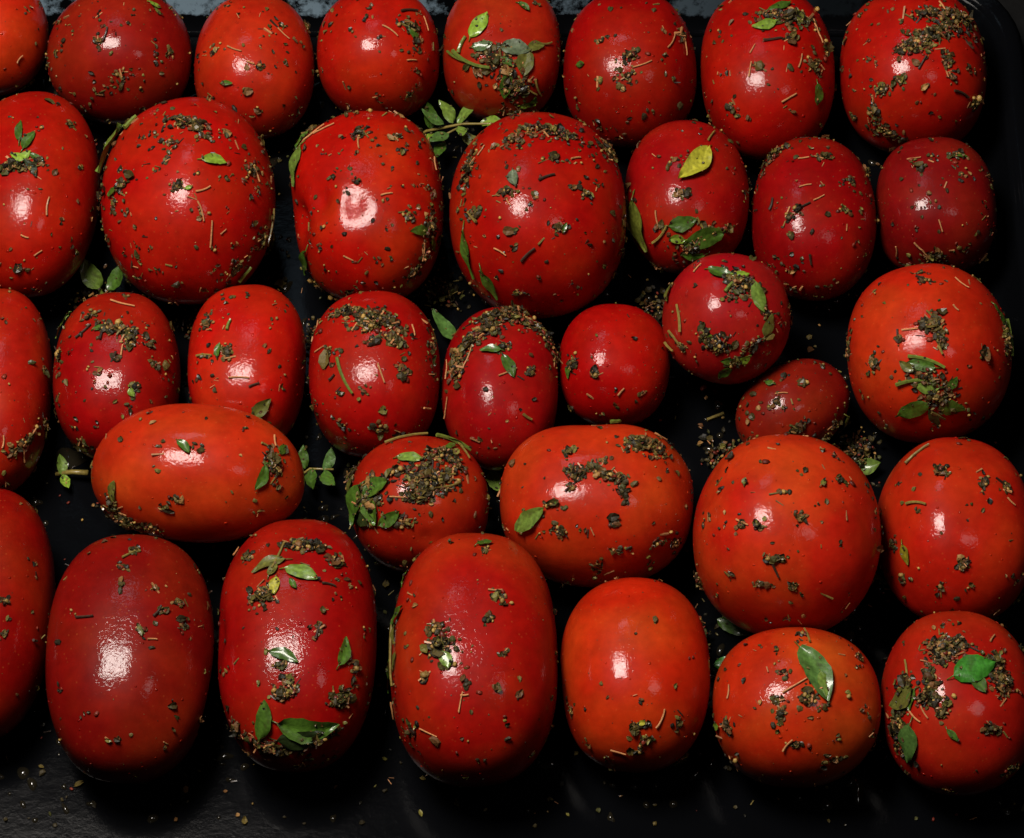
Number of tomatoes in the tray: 36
